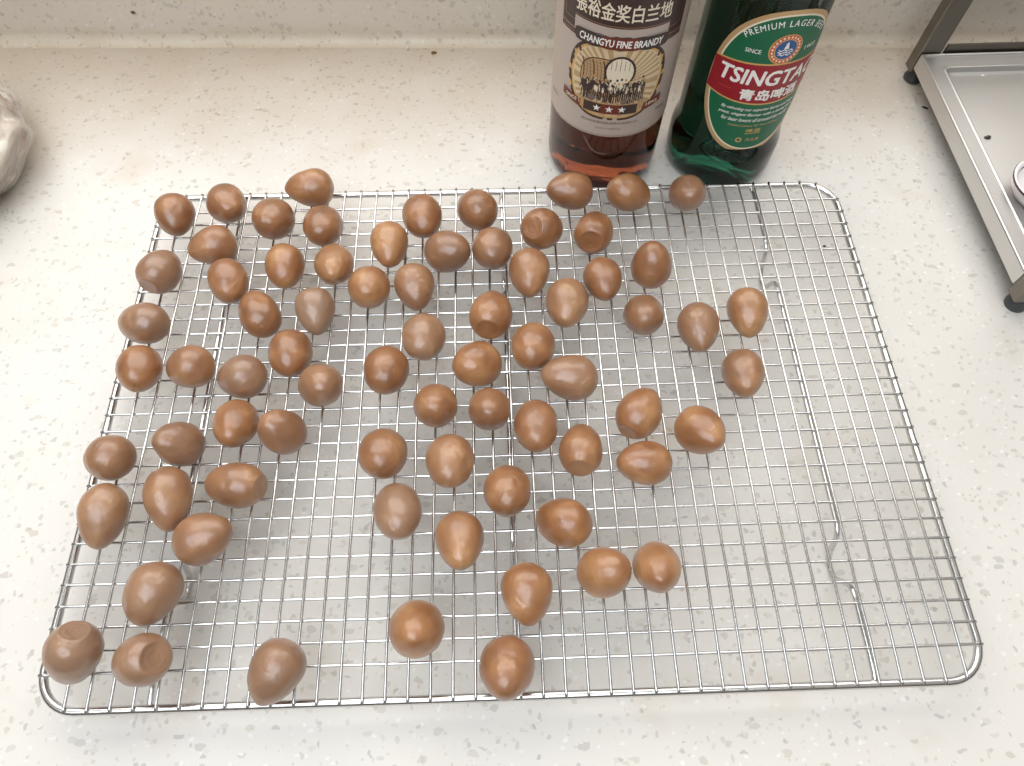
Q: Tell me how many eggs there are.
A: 74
